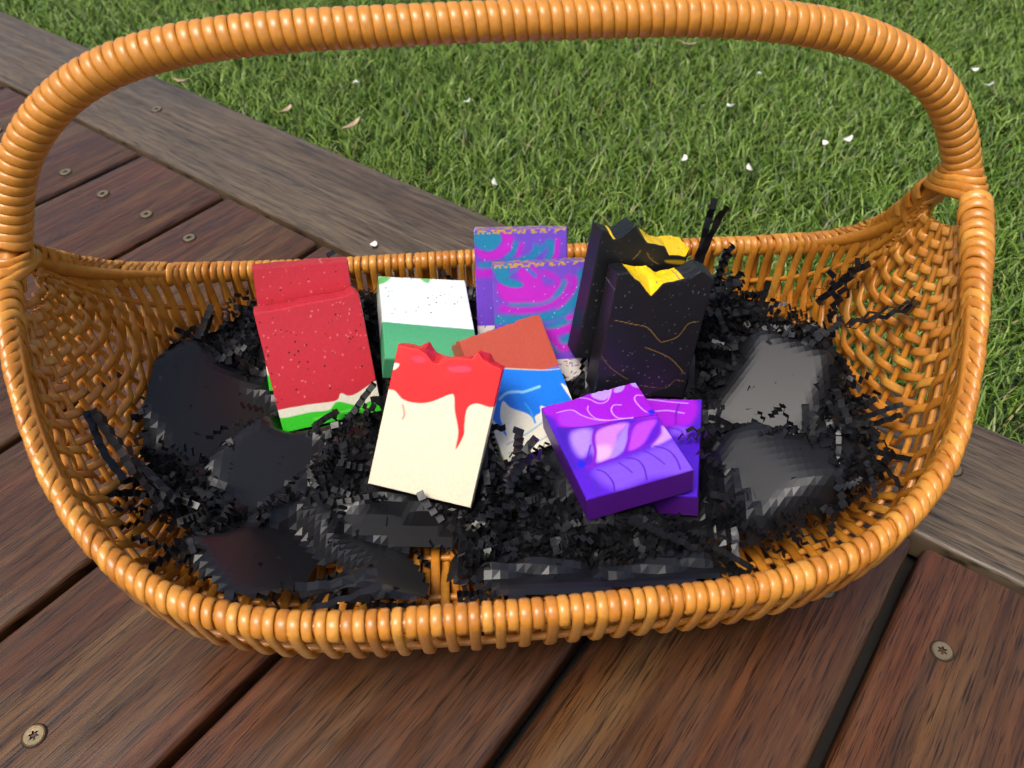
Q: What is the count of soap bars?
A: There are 11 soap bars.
